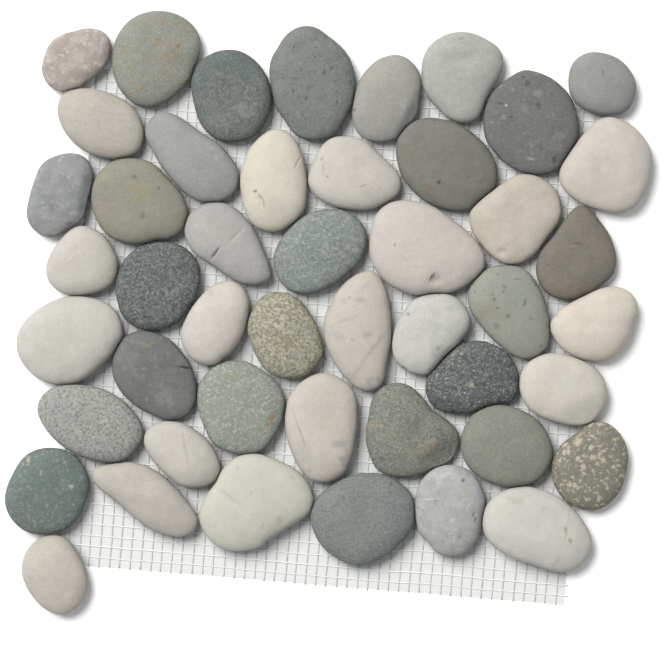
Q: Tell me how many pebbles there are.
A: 47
